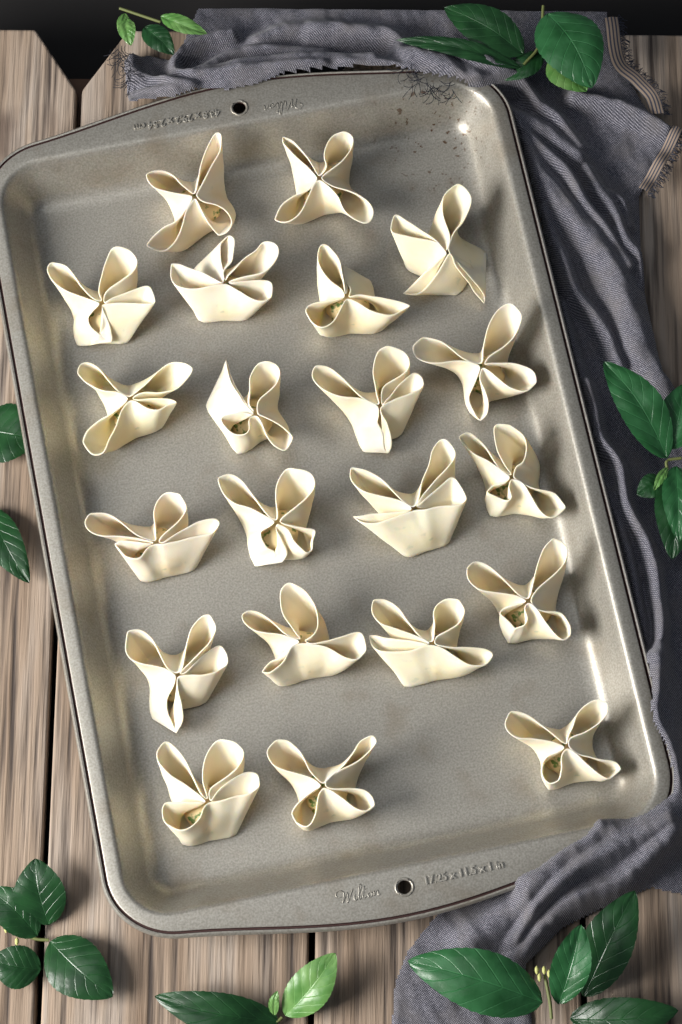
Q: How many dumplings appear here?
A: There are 21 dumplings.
